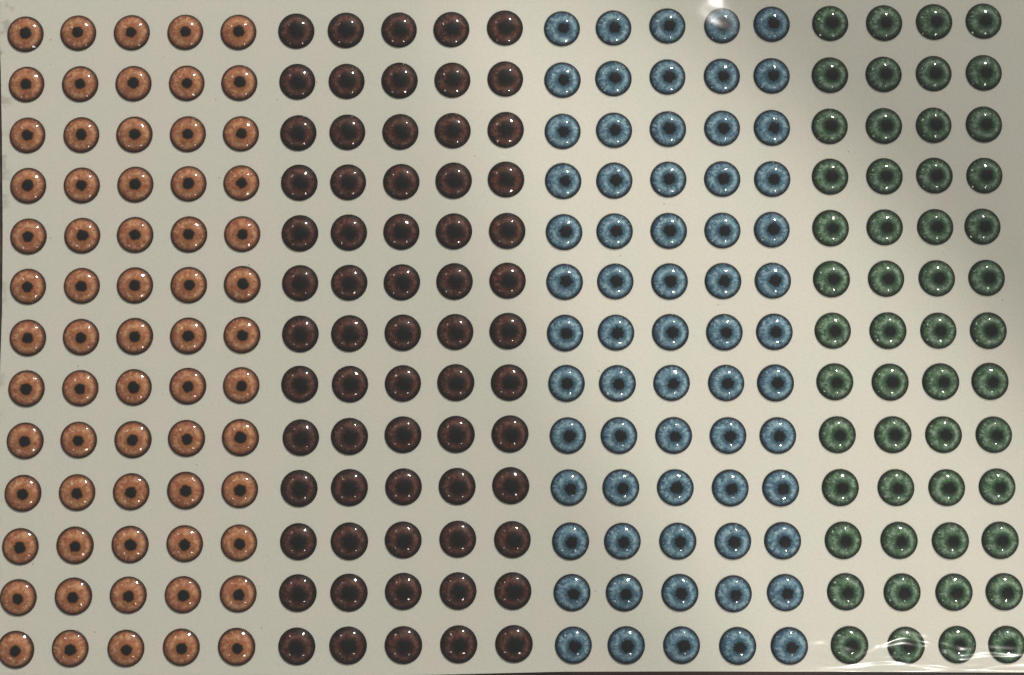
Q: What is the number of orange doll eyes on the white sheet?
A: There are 65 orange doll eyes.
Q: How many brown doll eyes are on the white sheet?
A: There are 65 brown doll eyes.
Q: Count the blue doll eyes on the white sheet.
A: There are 65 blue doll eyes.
